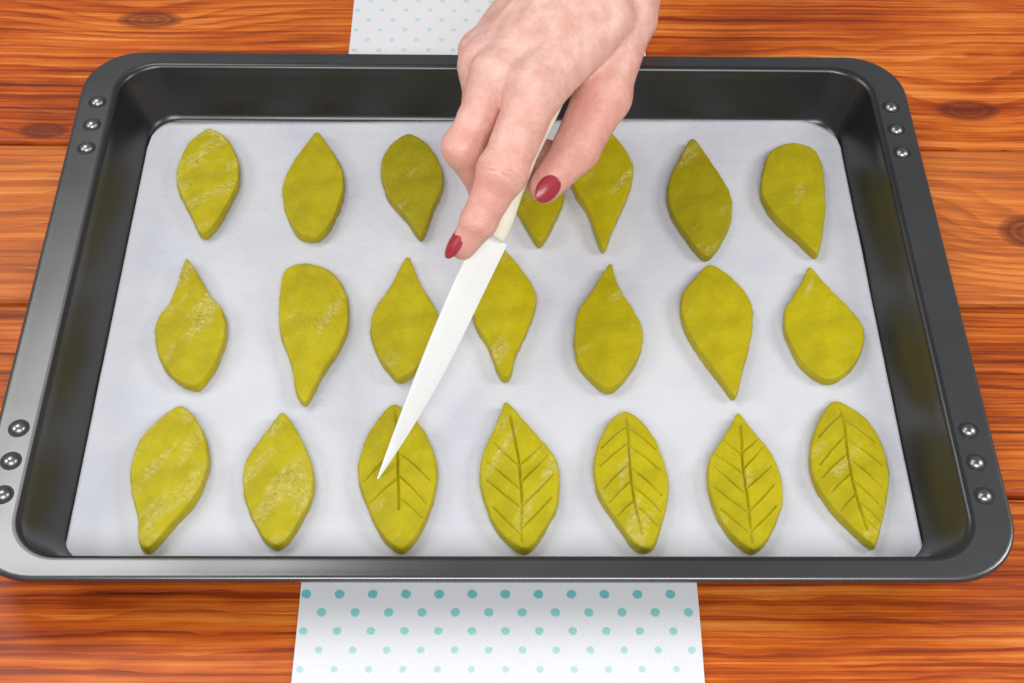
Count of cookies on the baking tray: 21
